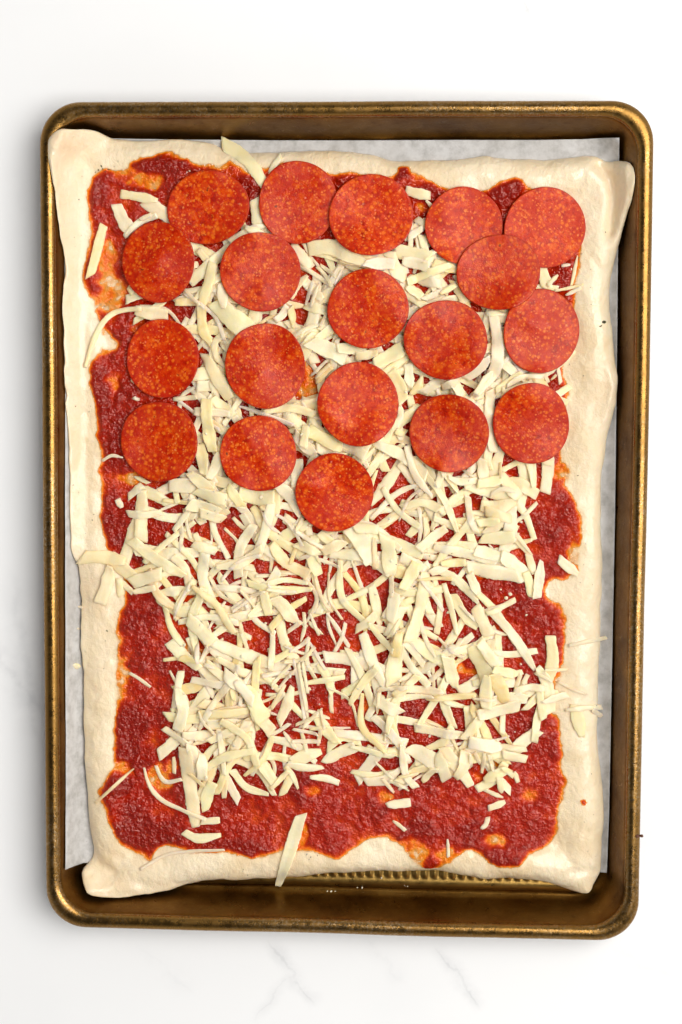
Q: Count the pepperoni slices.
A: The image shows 19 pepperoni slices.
